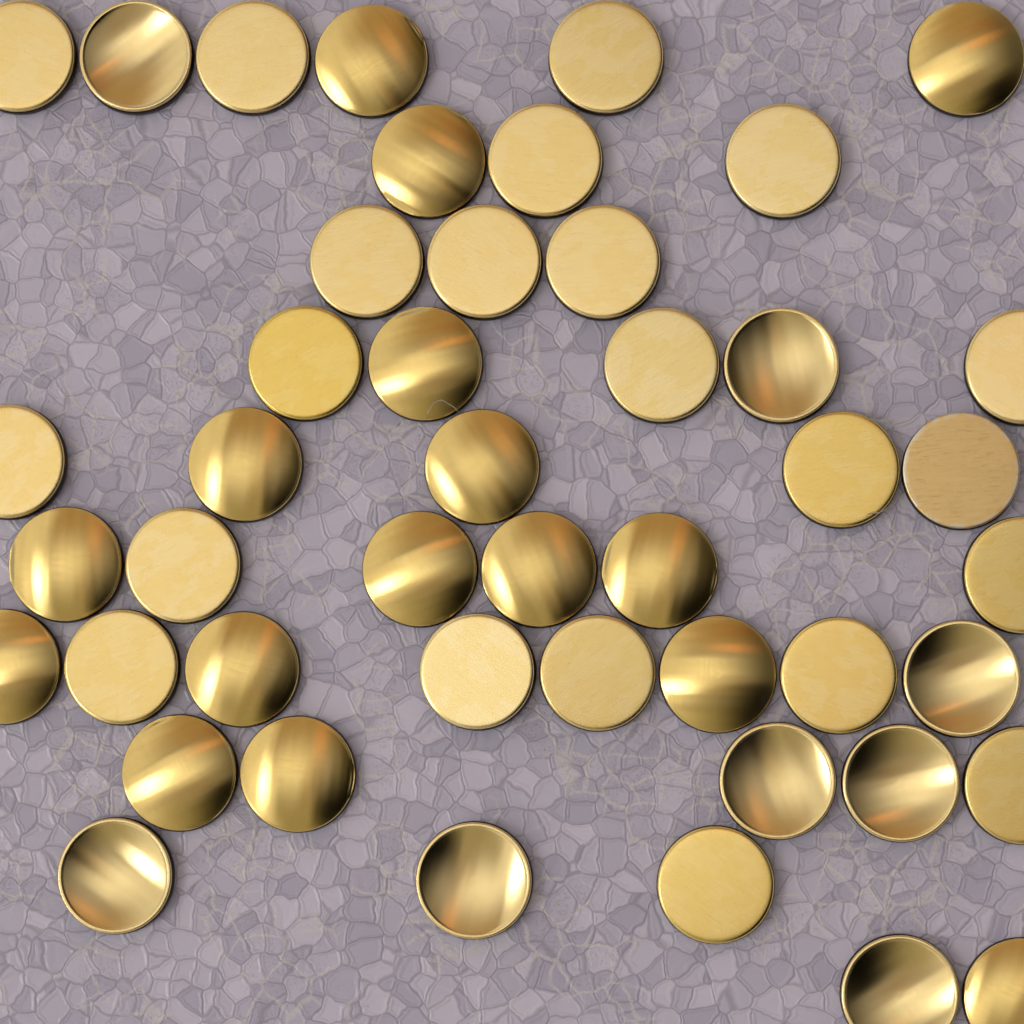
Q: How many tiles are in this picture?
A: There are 46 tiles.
